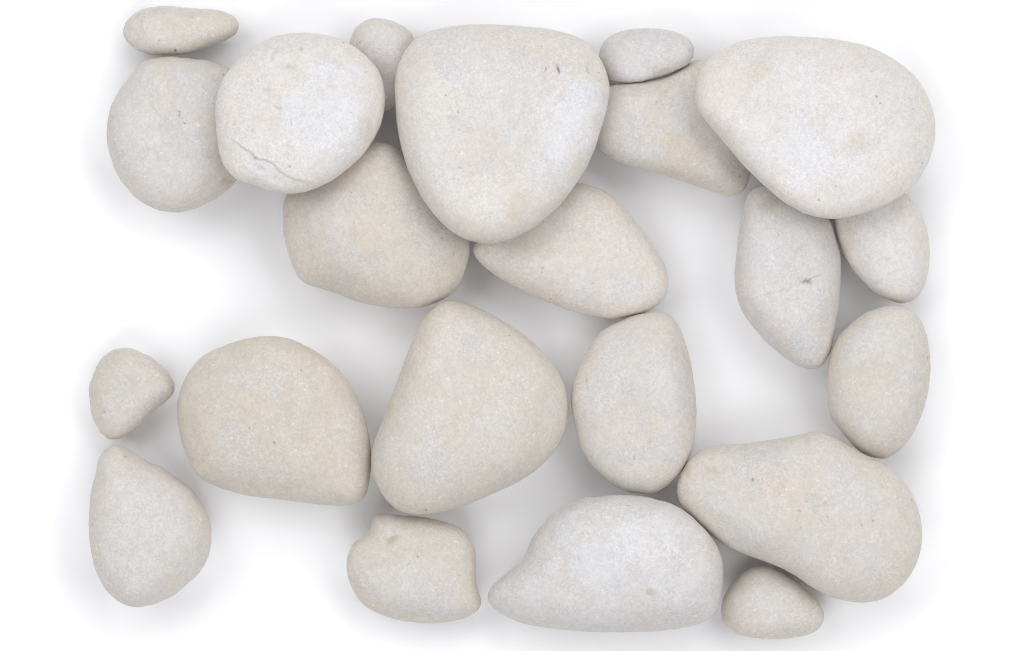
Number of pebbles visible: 22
